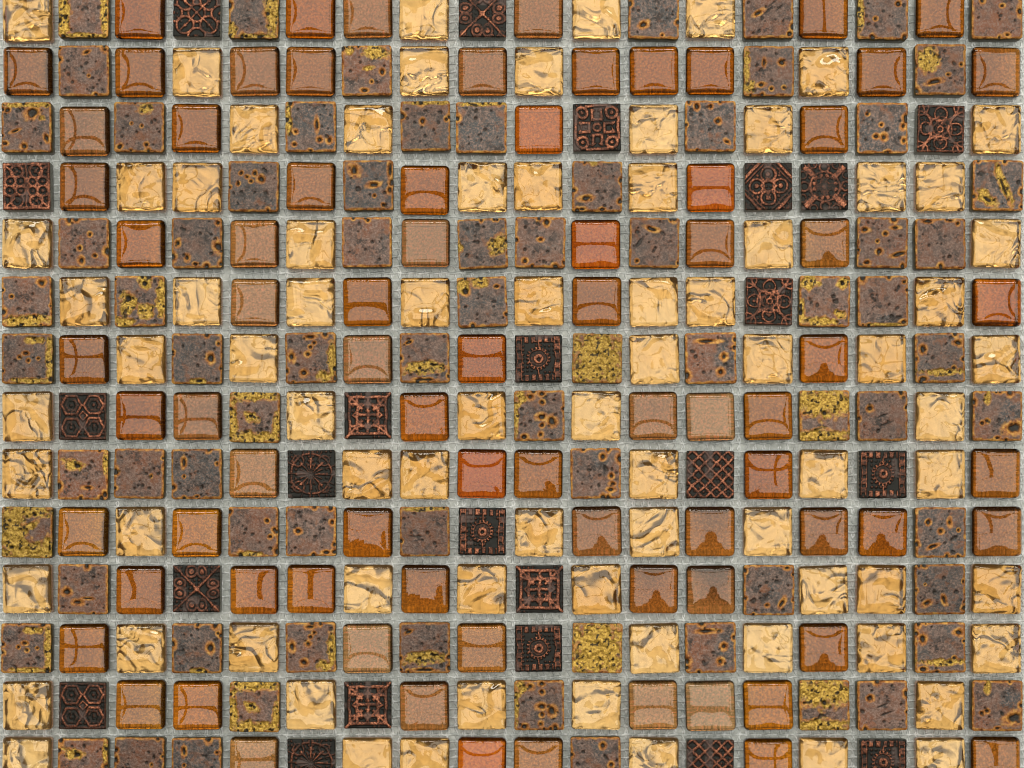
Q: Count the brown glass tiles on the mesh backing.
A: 78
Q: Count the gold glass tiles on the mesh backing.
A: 77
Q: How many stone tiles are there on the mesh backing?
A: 74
